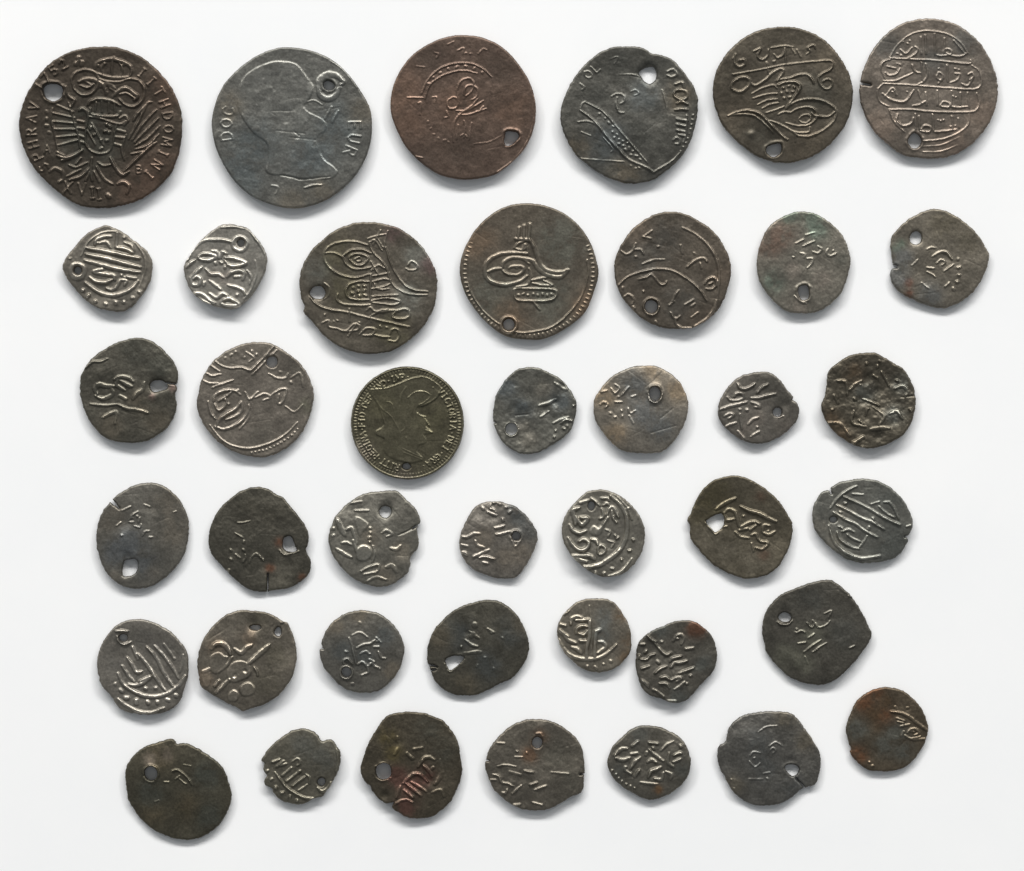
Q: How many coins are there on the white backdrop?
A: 41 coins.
